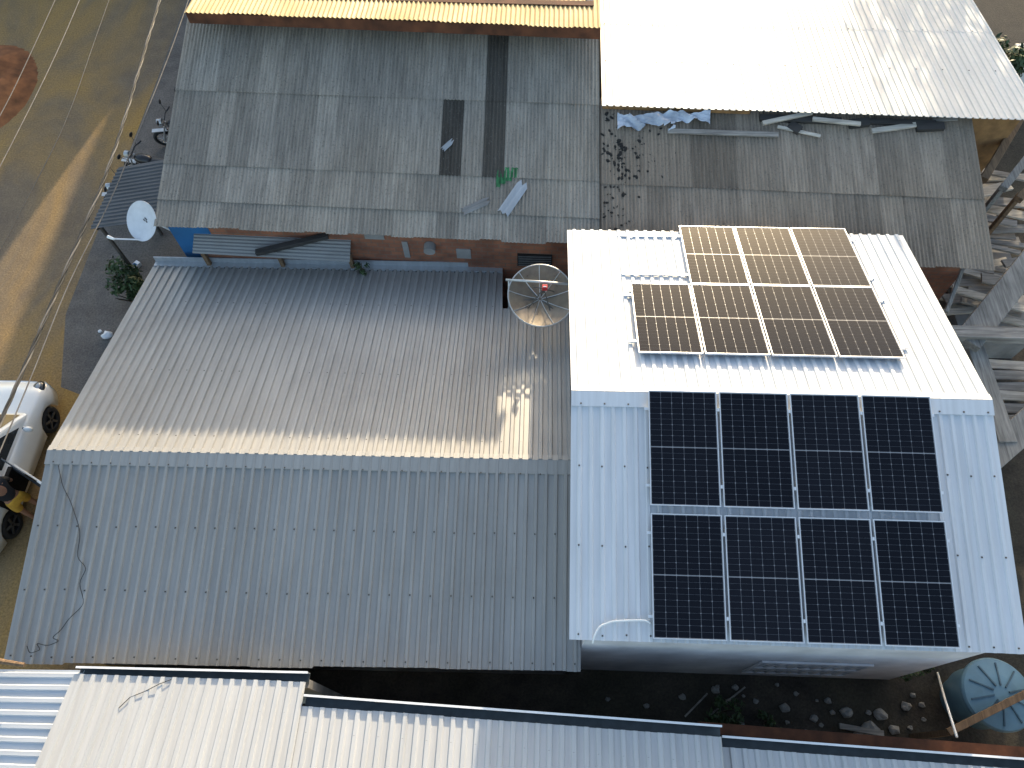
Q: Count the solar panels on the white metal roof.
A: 15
